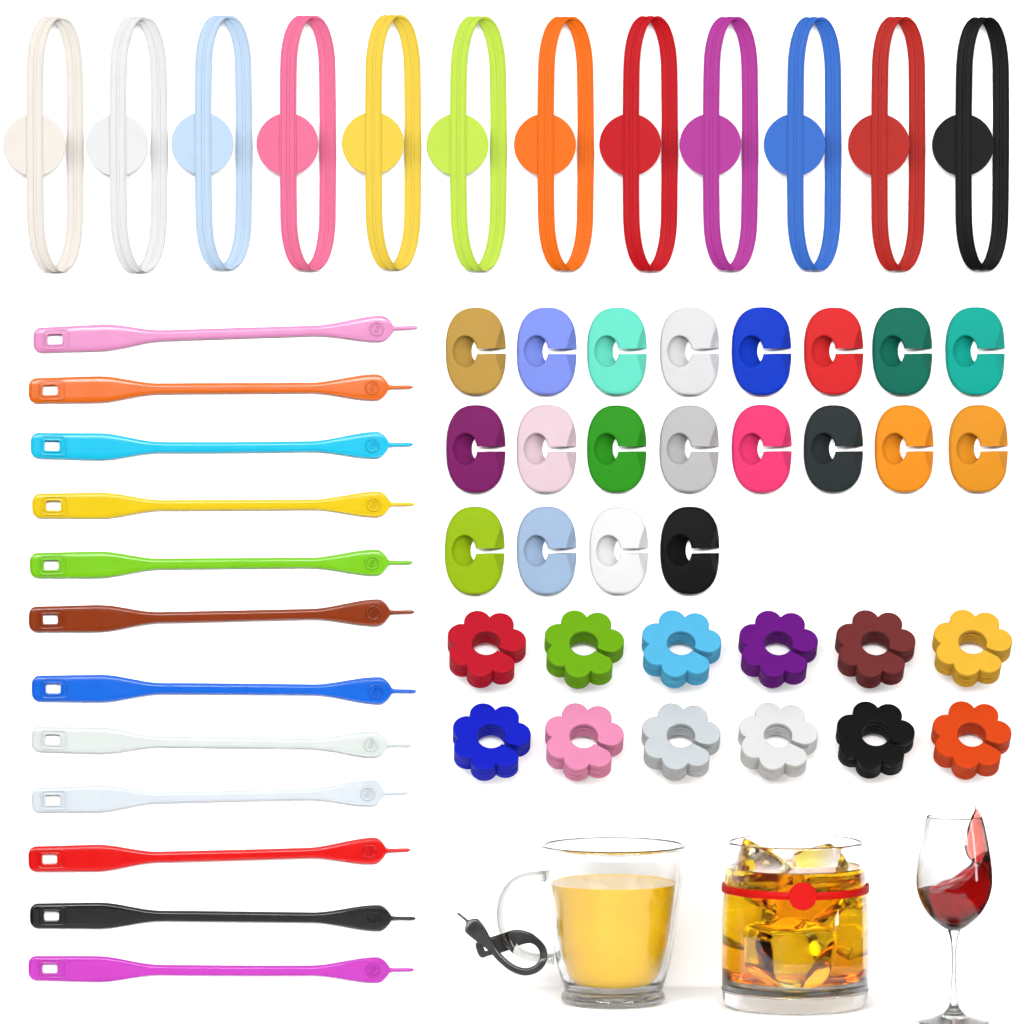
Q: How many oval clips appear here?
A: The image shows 20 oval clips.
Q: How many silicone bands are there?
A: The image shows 13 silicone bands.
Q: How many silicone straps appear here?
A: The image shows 13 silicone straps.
